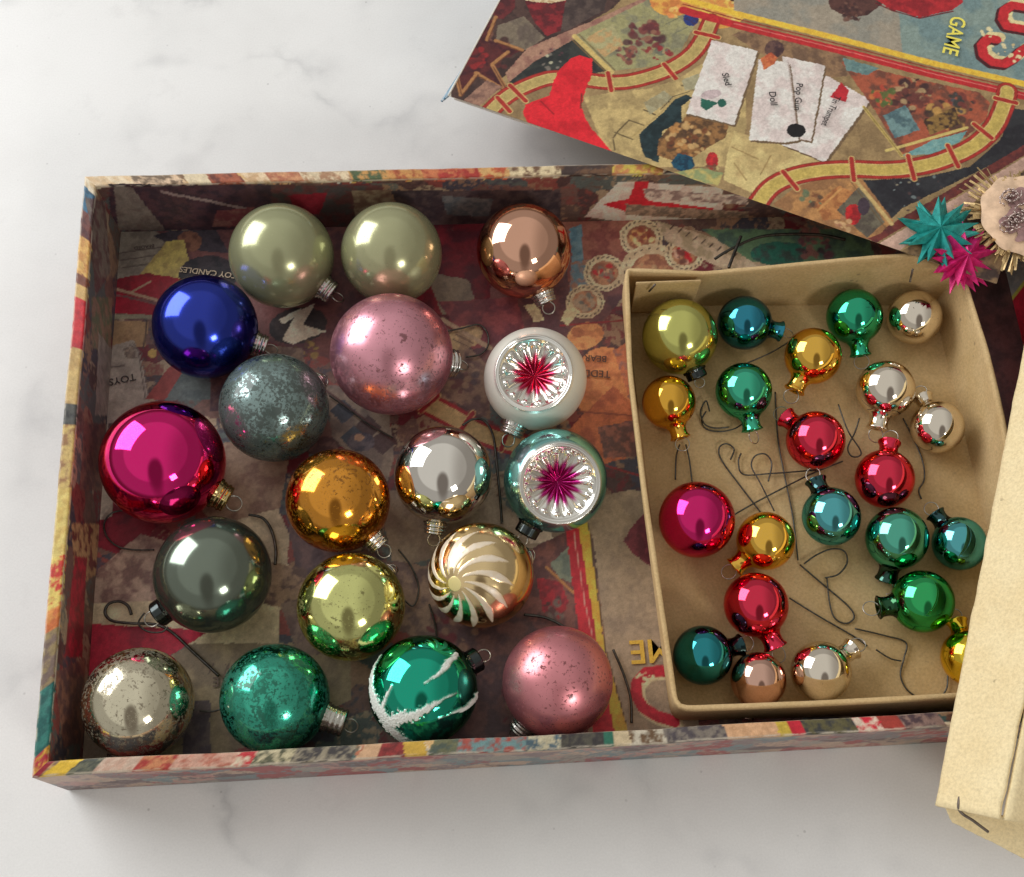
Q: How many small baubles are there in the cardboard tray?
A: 22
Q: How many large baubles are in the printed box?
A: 18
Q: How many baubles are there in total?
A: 40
